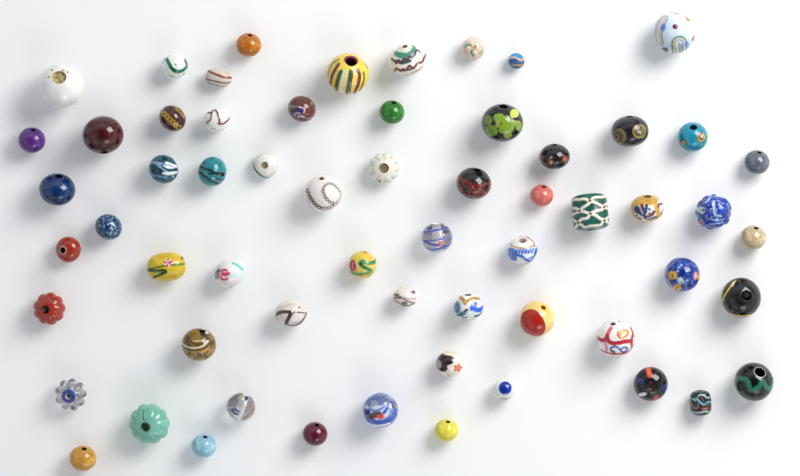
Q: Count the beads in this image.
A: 61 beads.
